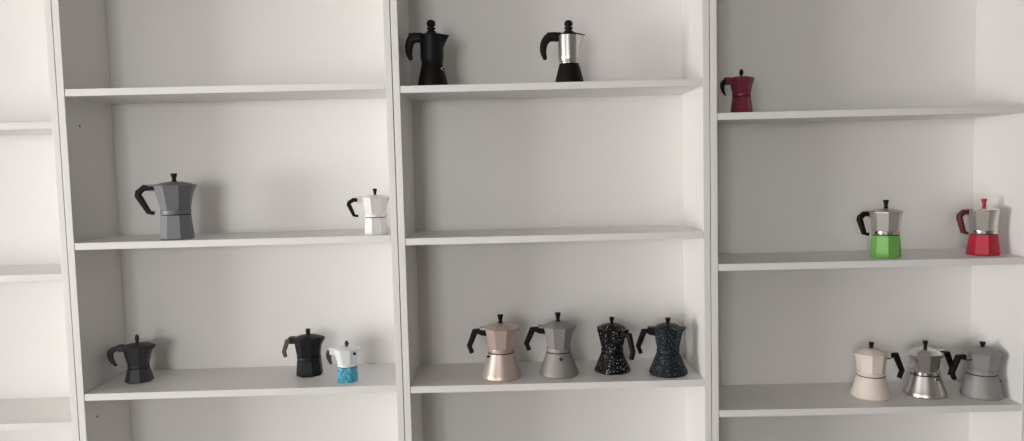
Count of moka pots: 17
